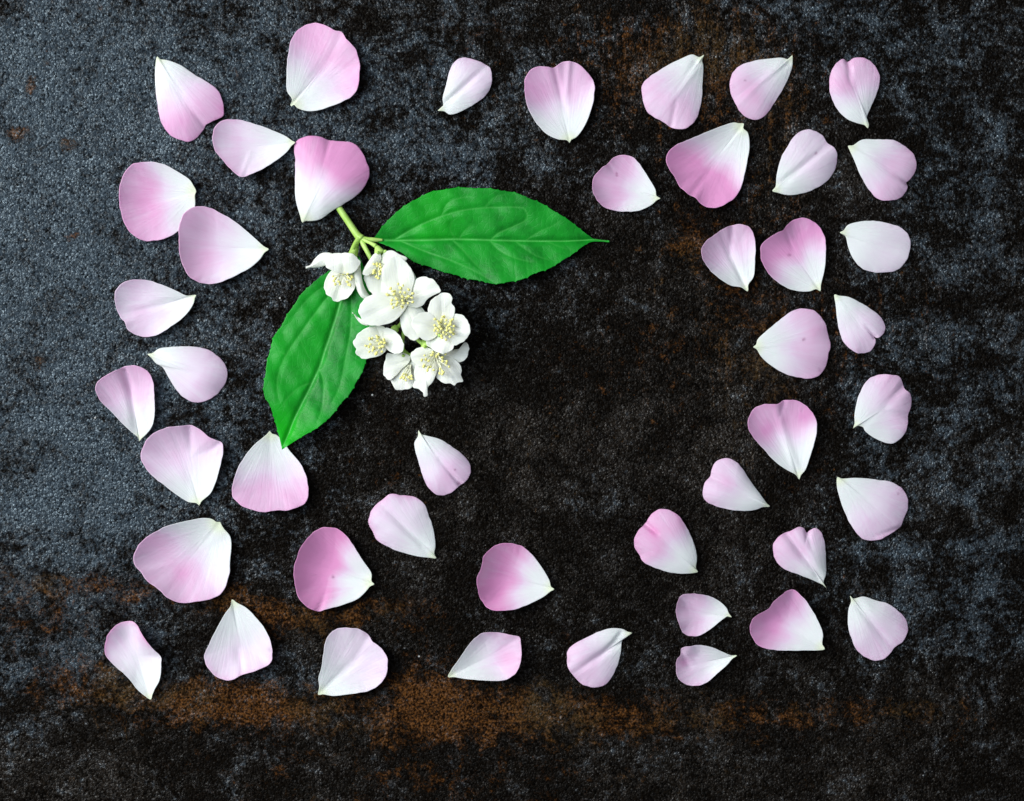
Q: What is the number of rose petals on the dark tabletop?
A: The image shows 45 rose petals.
